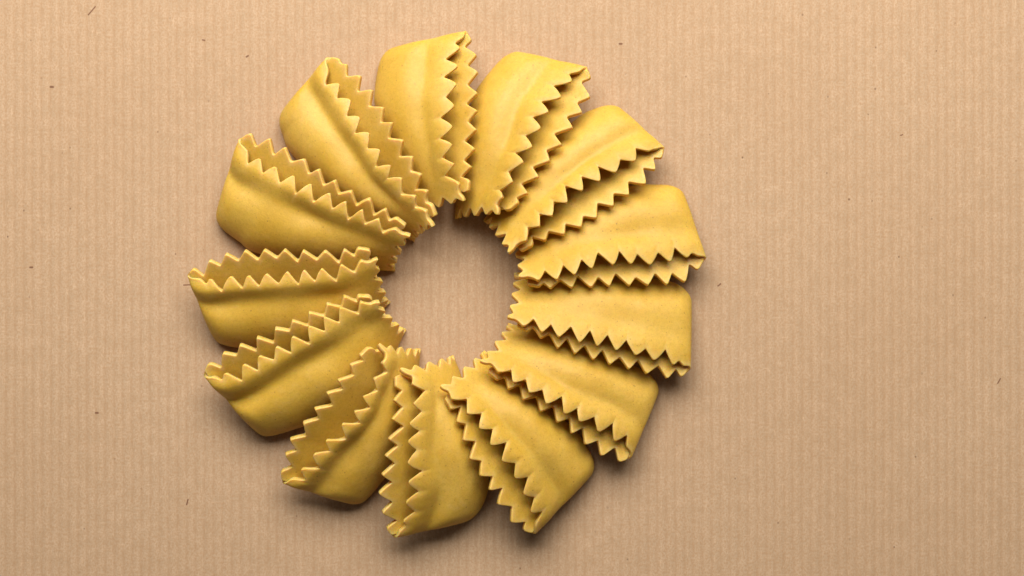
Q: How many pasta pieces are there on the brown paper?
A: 13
